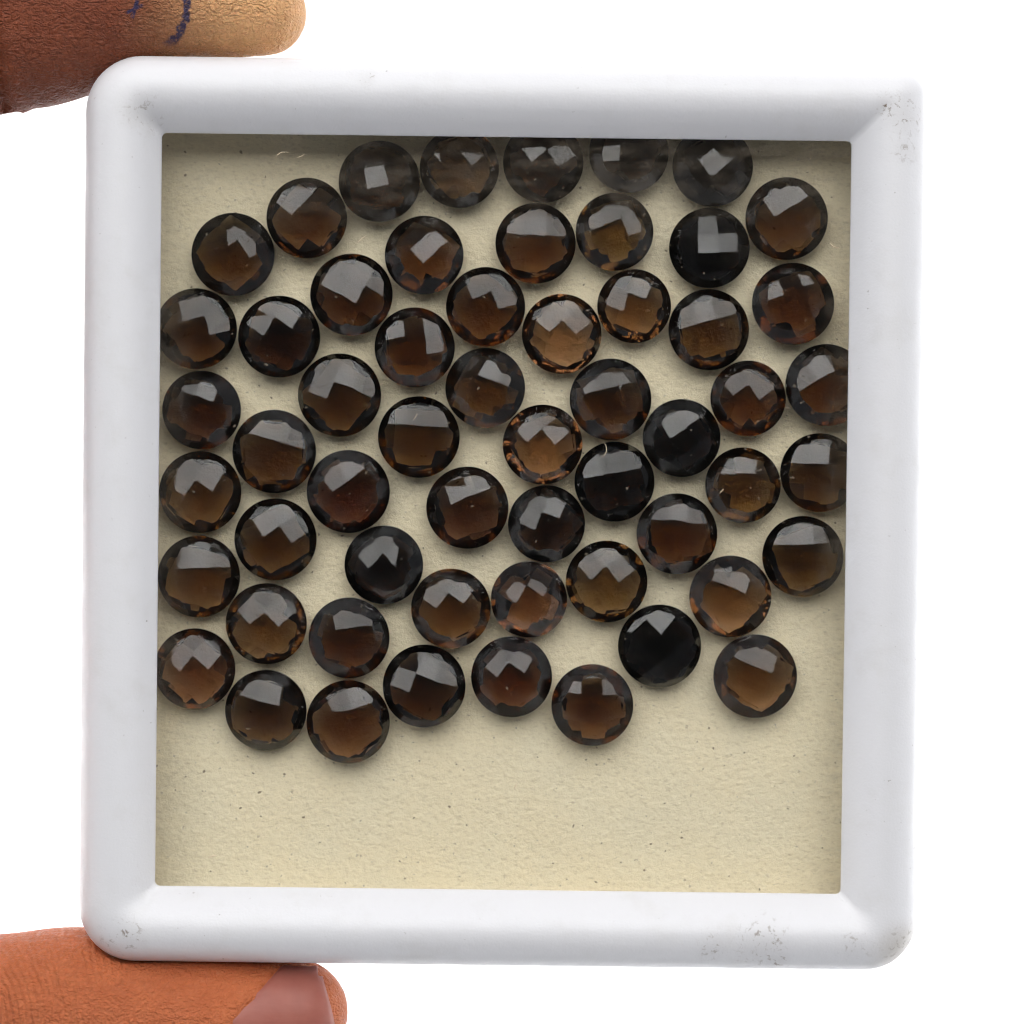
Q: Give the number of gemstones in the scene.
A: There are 57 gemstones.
